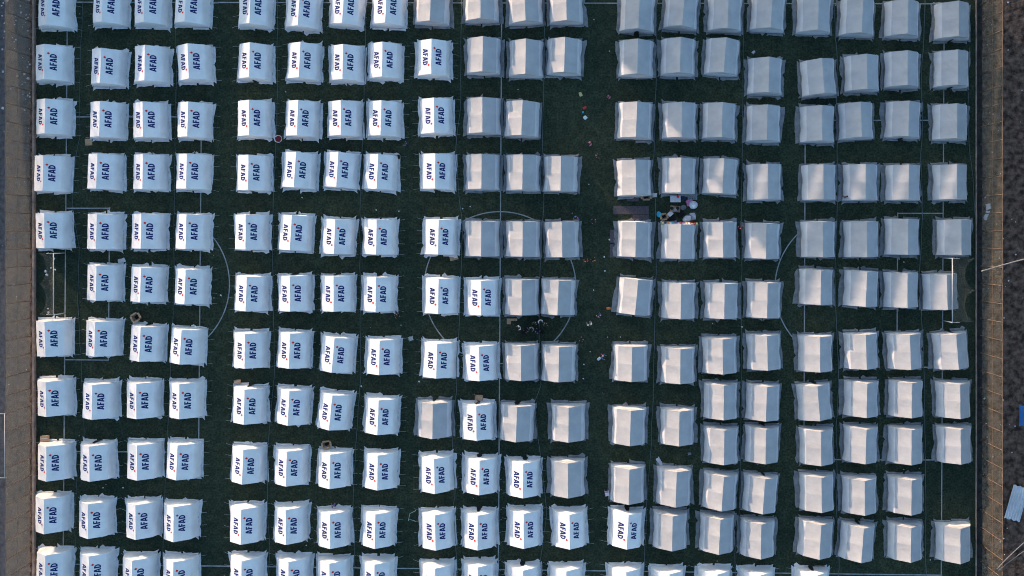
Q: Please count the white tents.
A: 113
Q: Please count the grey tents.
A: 107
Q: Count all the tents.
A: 220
